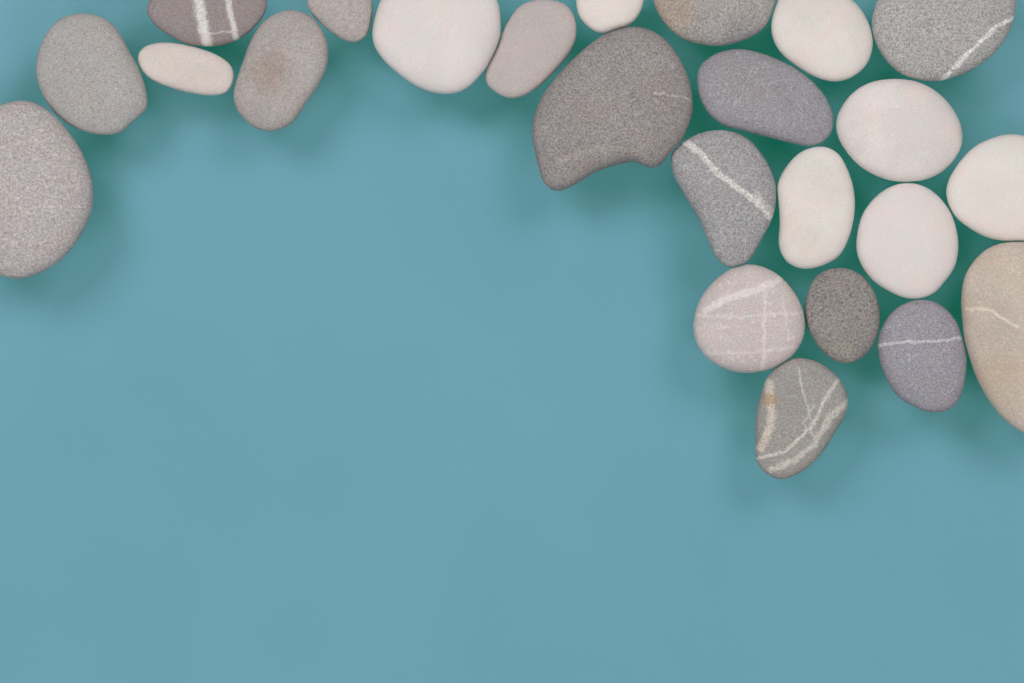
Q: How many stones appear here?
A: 24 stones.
